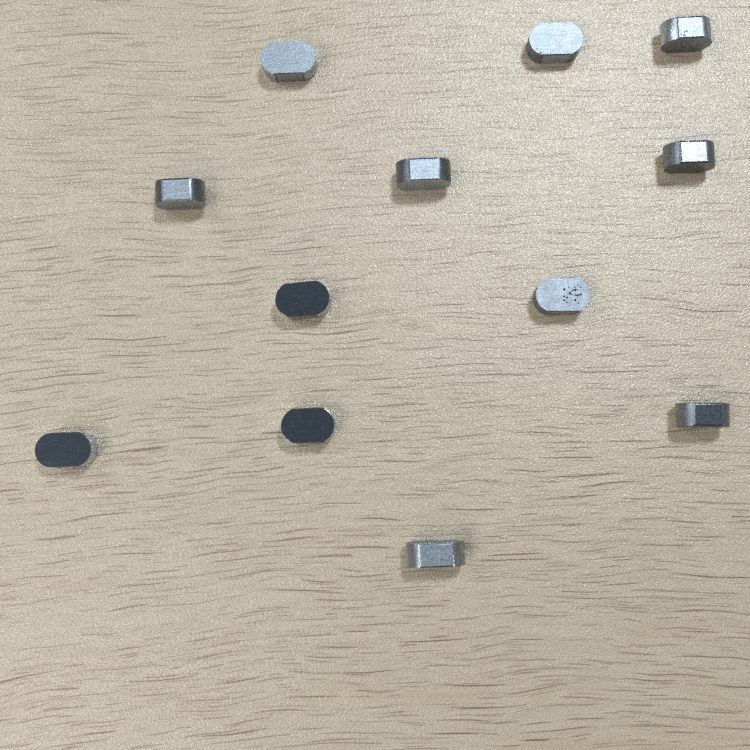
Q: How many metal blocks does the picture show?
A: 12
